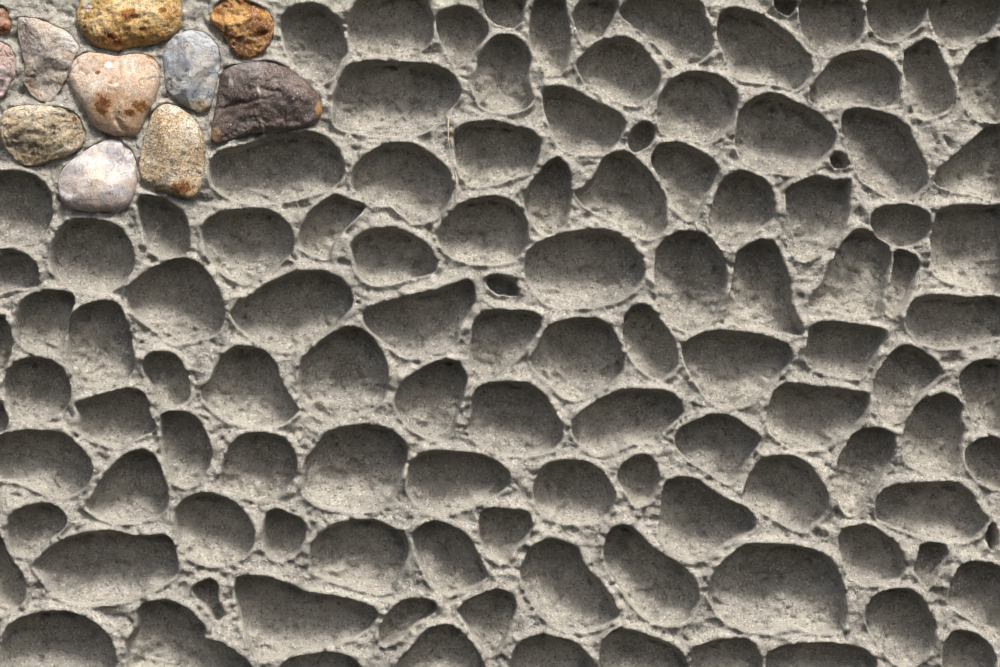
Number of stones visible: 11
